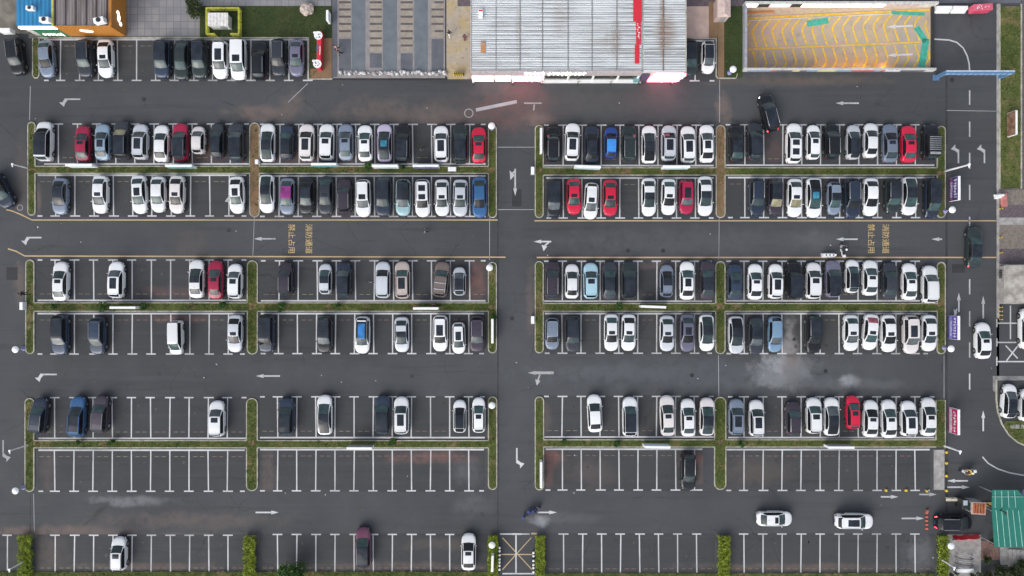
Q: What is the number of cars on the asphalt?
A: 187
